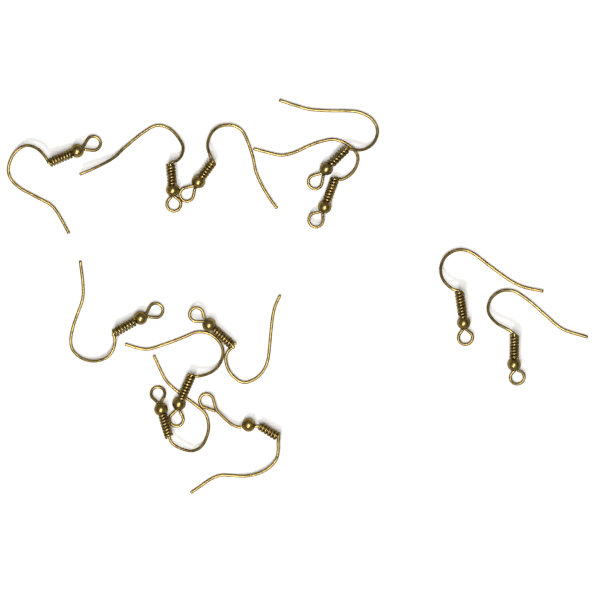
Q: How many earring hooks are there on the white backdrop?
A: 12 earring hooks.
